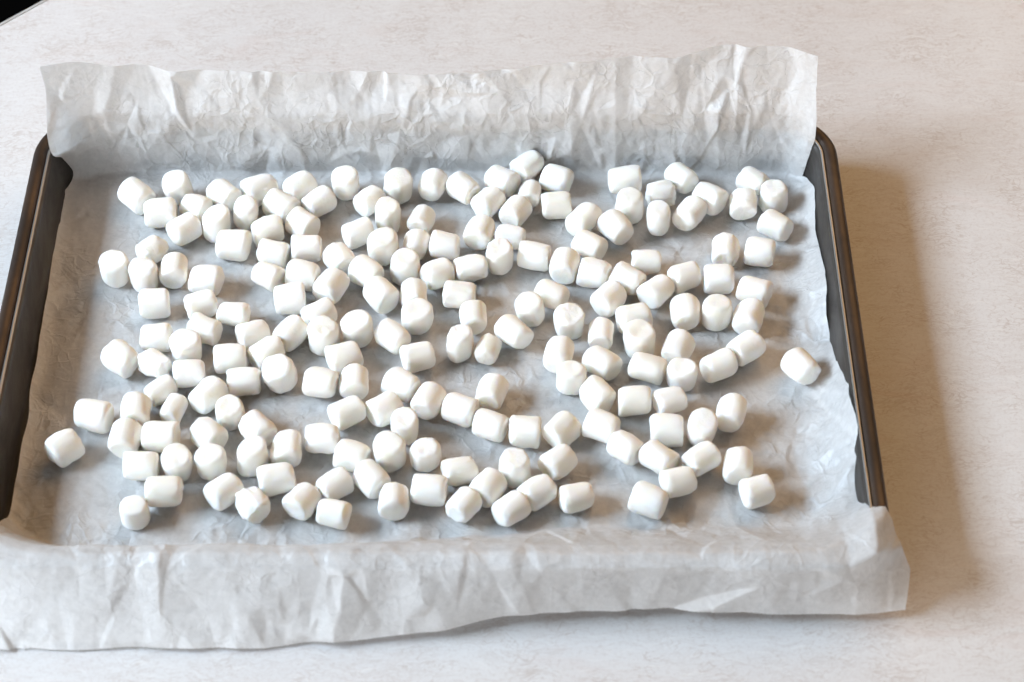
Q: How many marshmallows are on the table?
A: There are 190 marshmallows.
